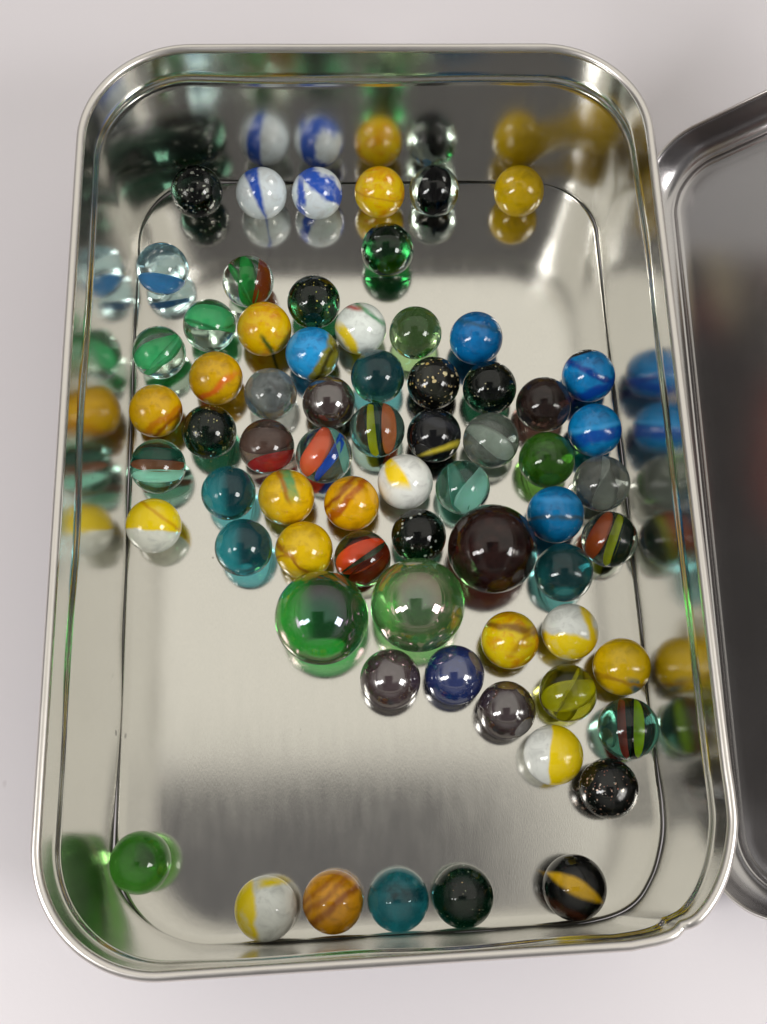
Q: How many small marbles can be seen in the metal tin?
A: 65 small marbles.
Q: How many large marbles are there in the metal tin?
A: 3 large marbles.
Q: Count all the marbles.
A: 68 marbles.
